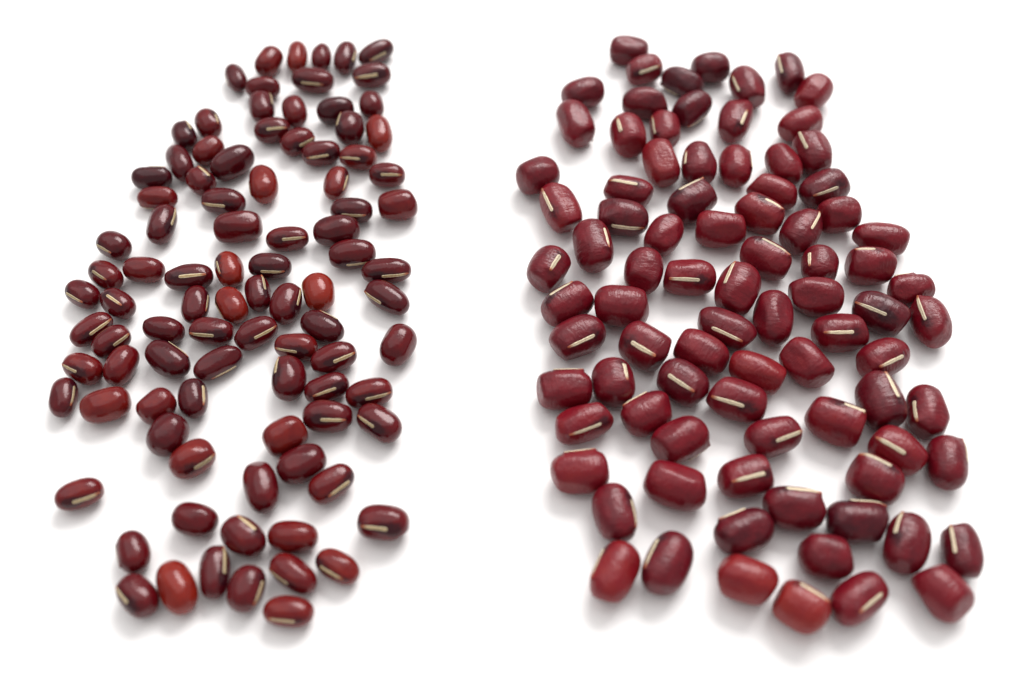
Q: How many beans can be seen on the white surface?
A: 180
